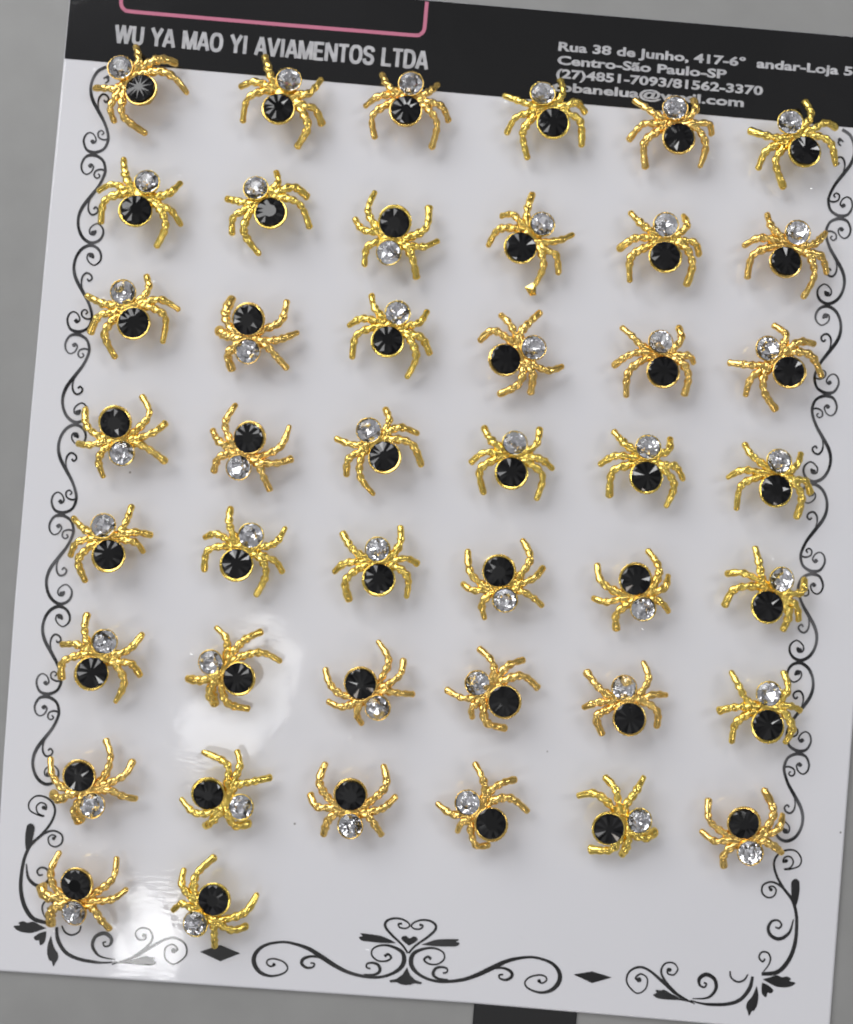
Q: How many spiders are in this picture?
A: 44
